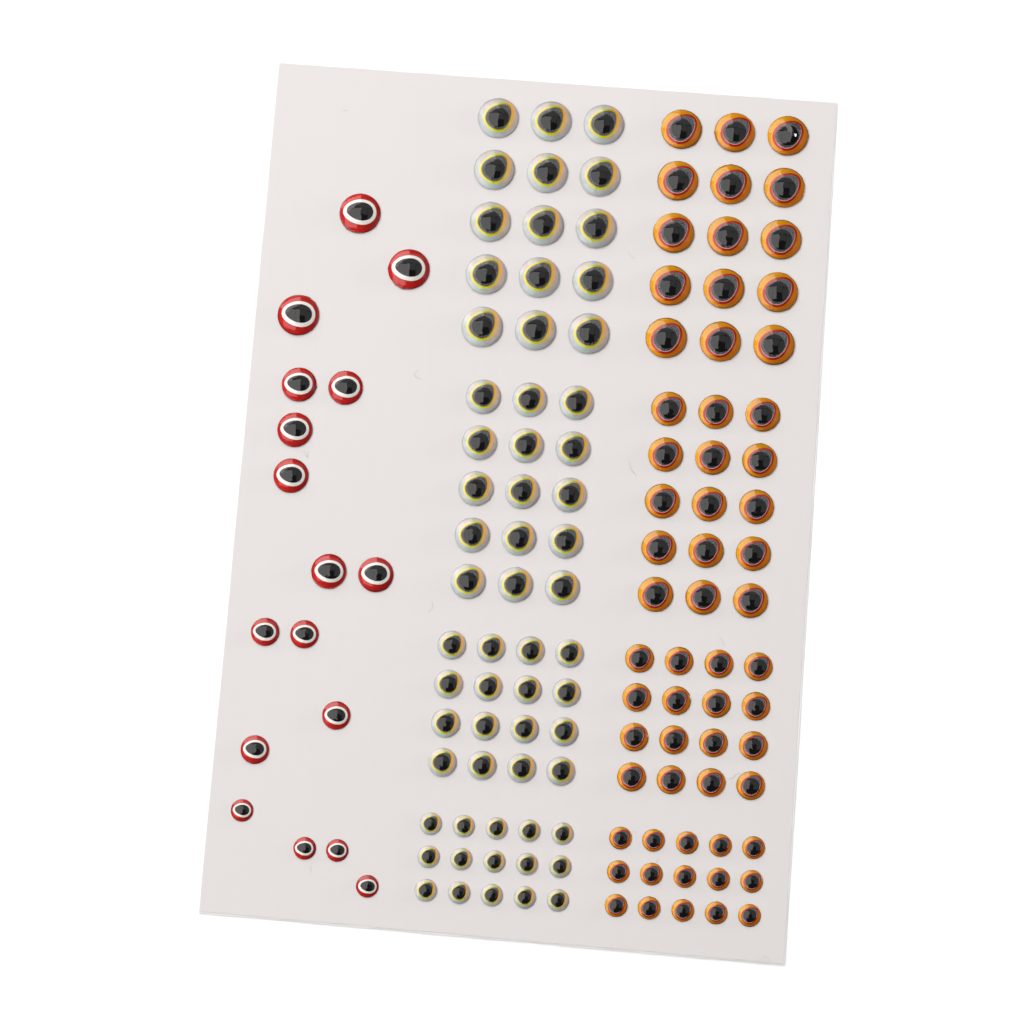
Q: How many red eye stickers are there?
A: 17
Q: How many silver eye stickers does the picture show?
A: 61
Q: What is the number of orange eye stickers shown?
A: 61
